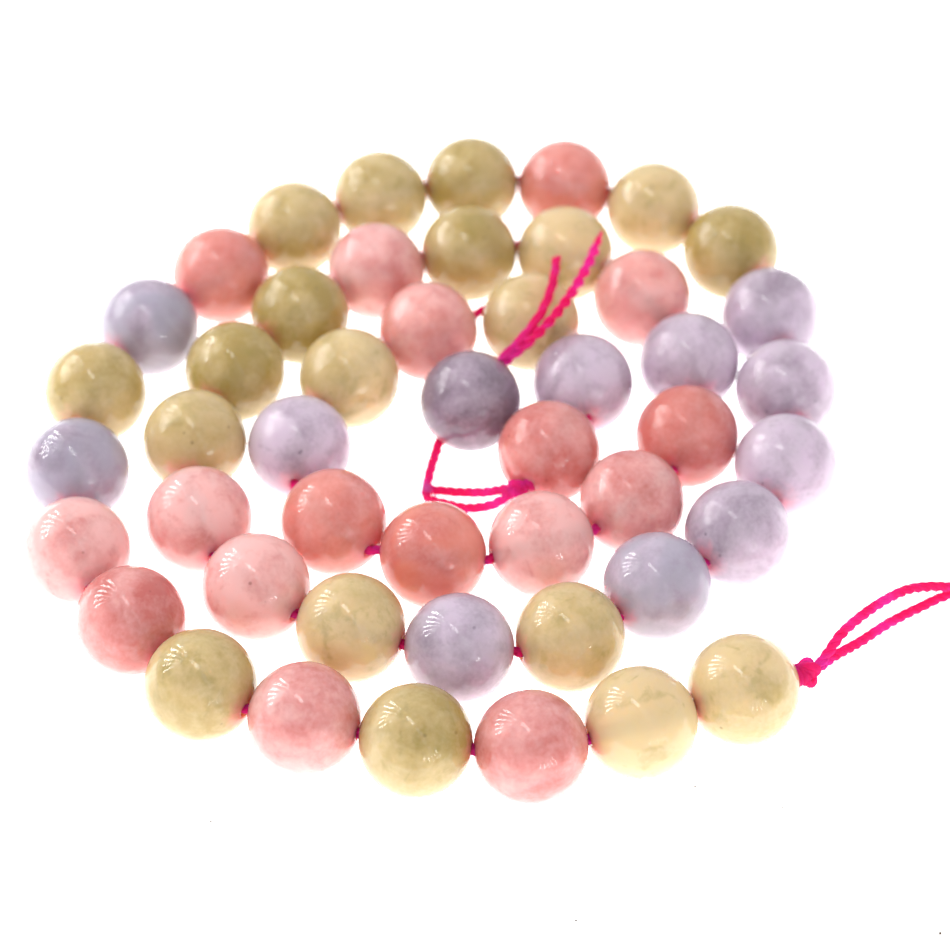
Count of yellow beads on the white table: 19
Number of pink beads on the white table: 17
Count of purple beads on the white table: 12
